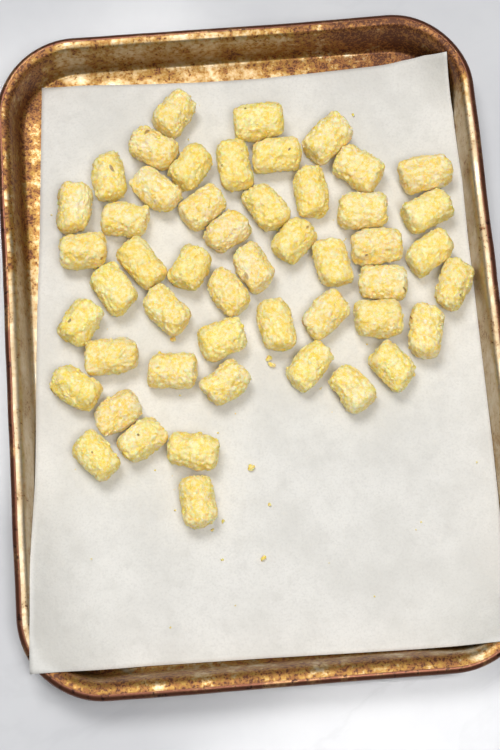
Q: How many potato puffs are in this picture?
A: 50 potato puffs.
